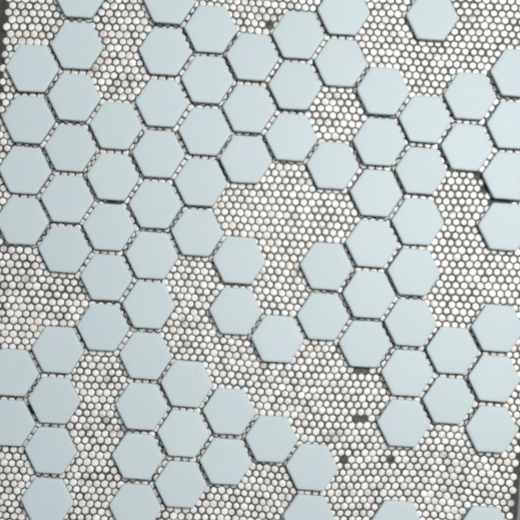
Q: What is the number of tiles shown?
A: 86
